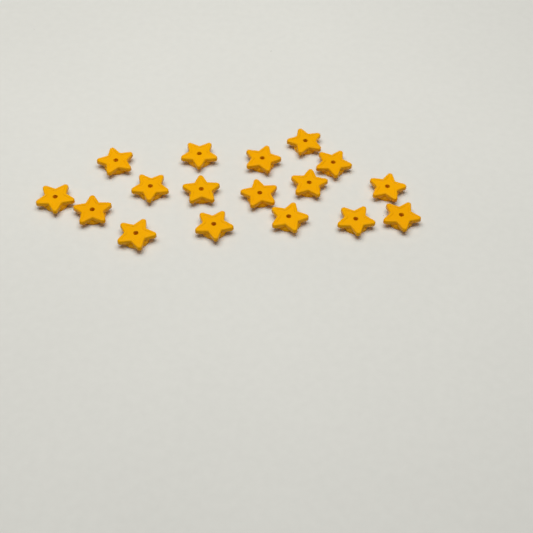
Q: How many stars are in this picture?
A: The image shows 17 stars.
